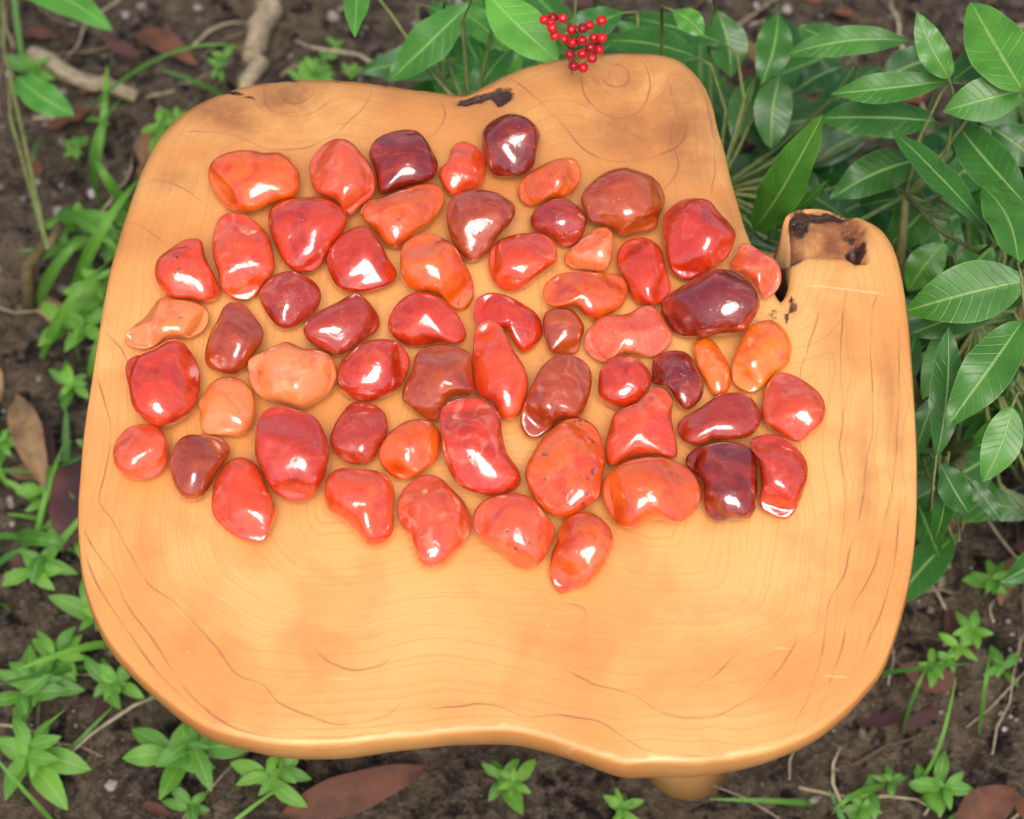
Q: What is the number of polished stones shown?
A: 59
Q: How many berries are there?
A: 22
